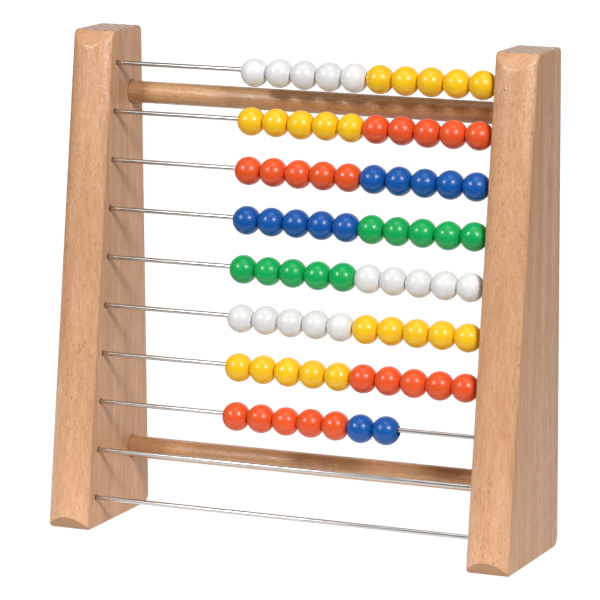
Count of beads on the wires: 77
